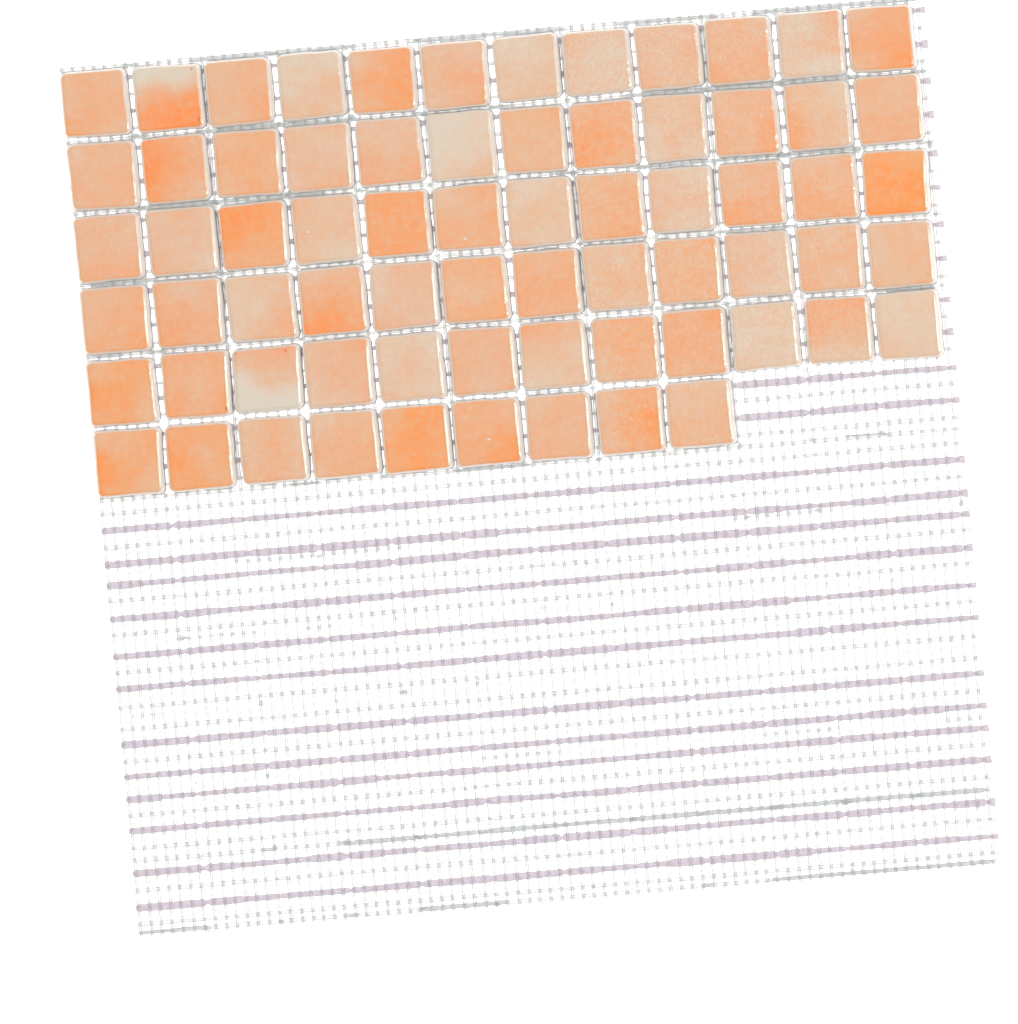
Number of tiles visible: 69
